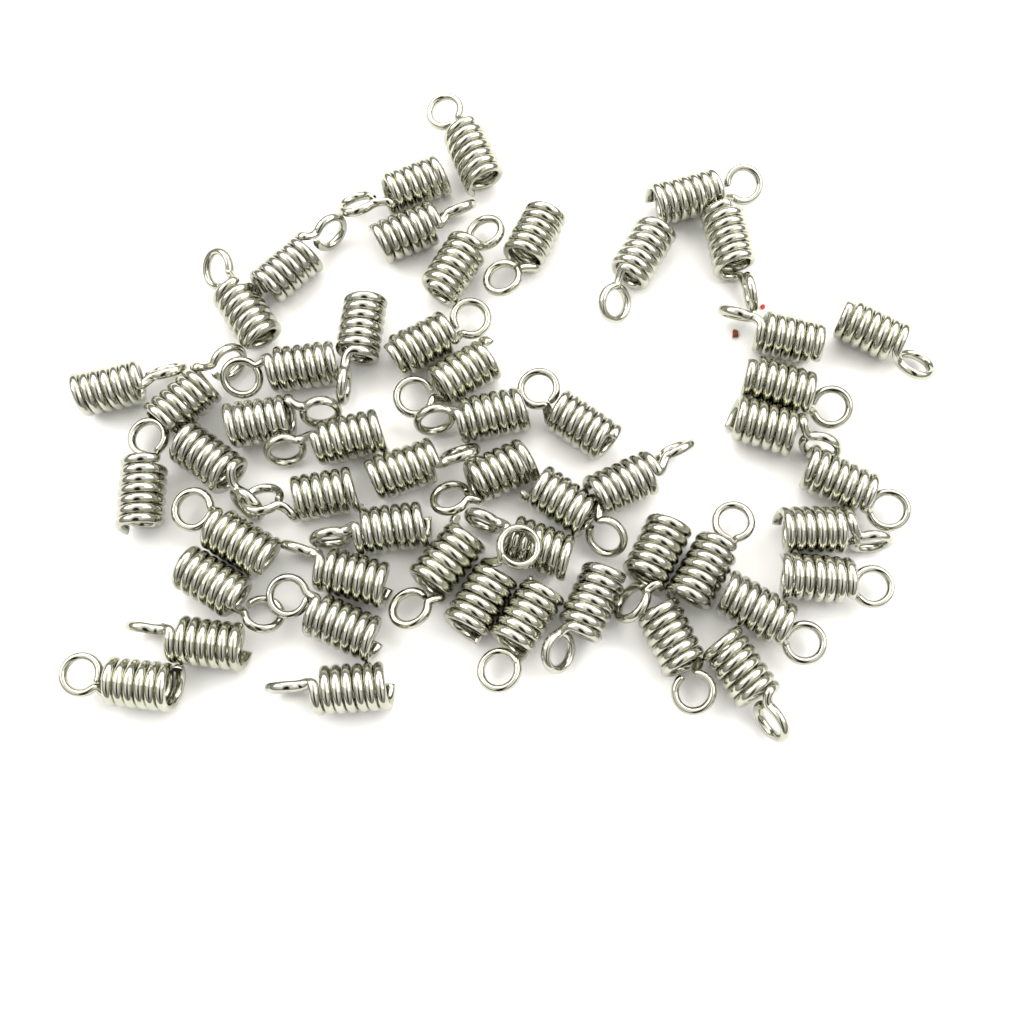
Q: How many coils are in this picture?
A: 52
